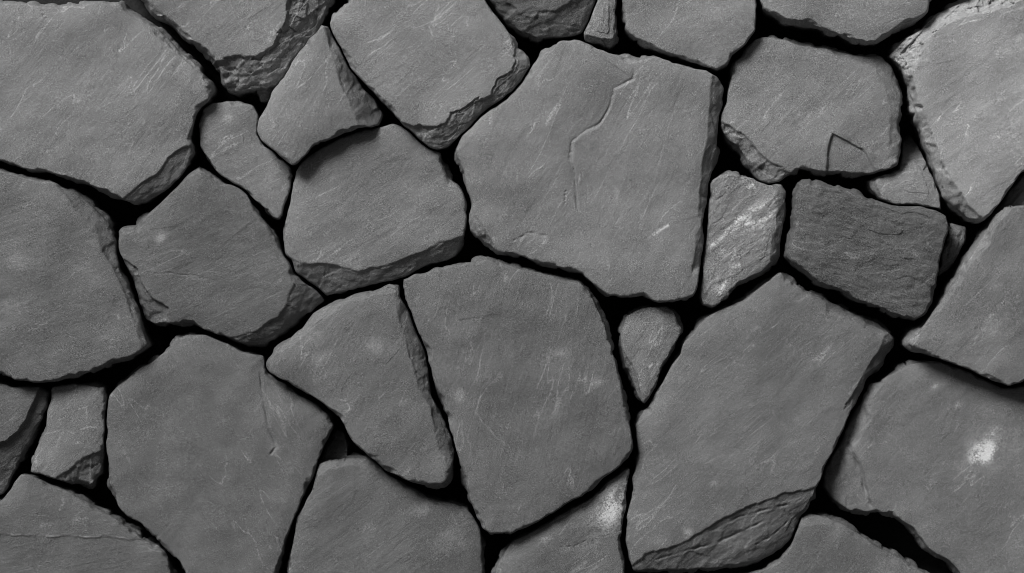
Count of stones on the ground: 32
